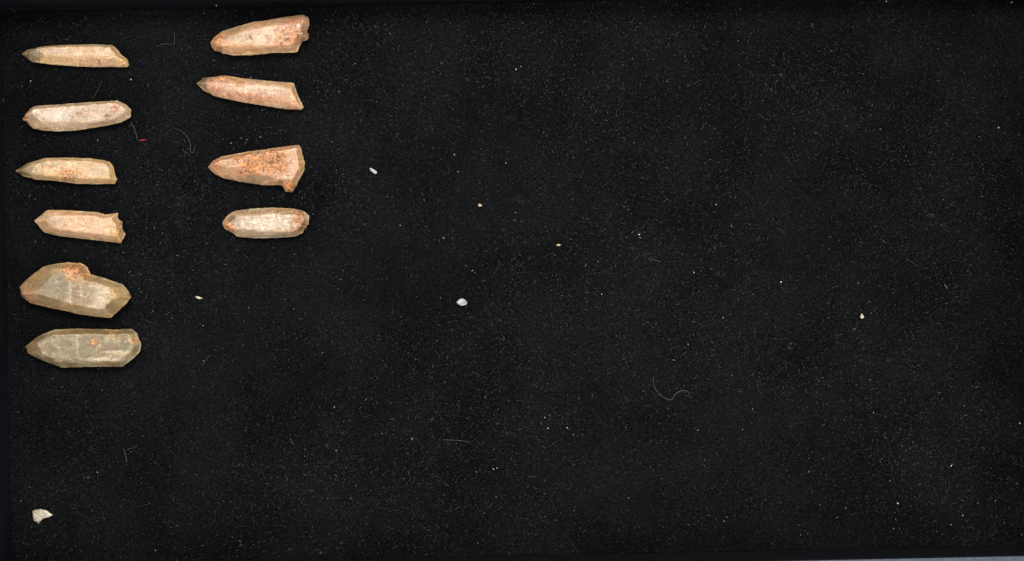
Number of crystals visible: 10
